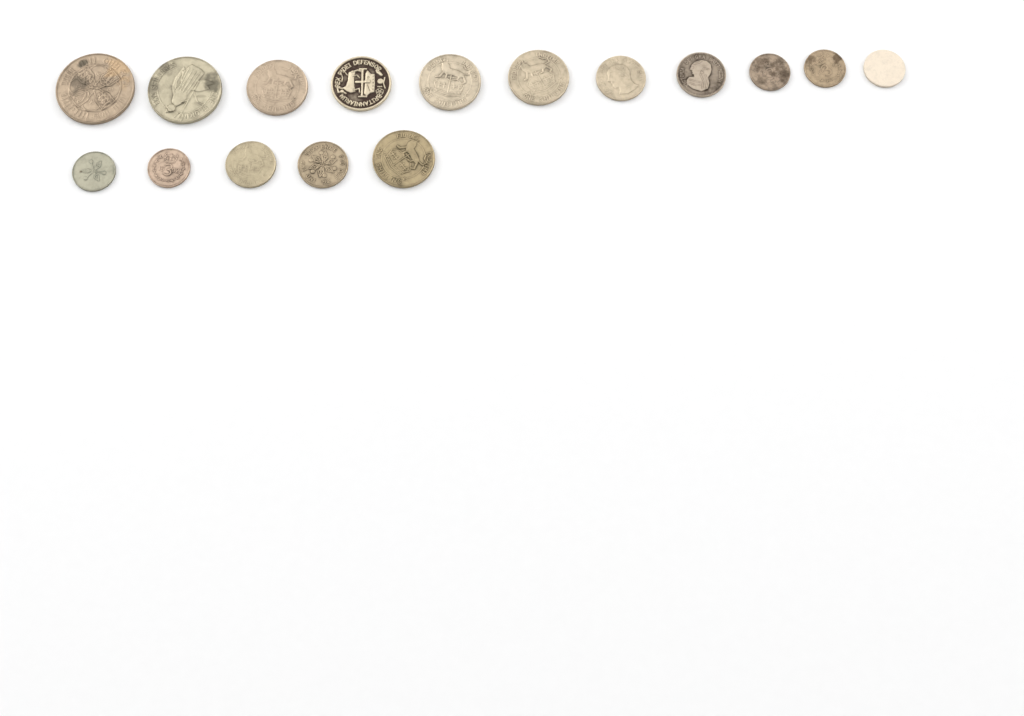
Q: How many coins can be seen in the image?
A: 16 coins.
